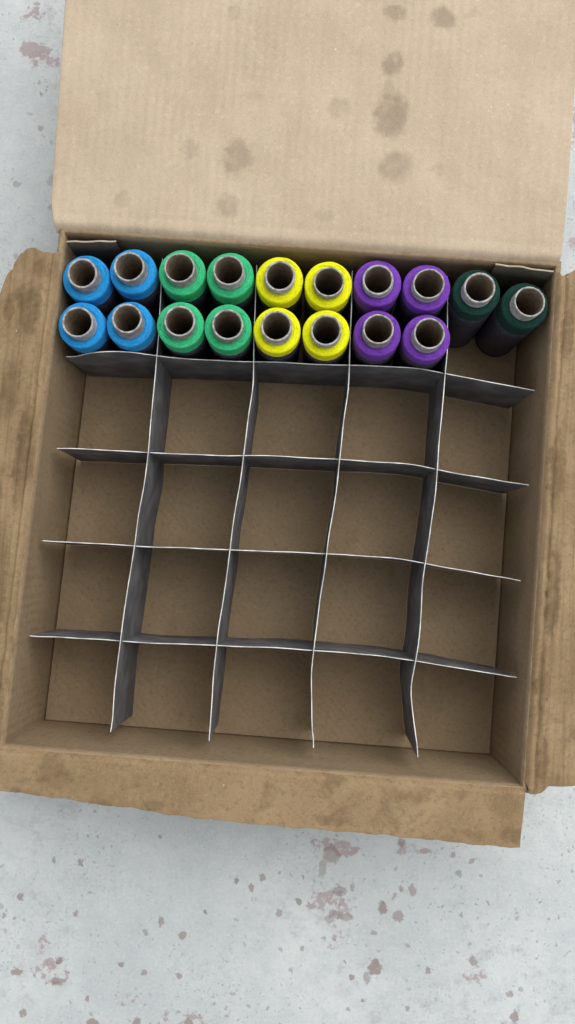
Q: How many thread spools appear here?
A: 18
